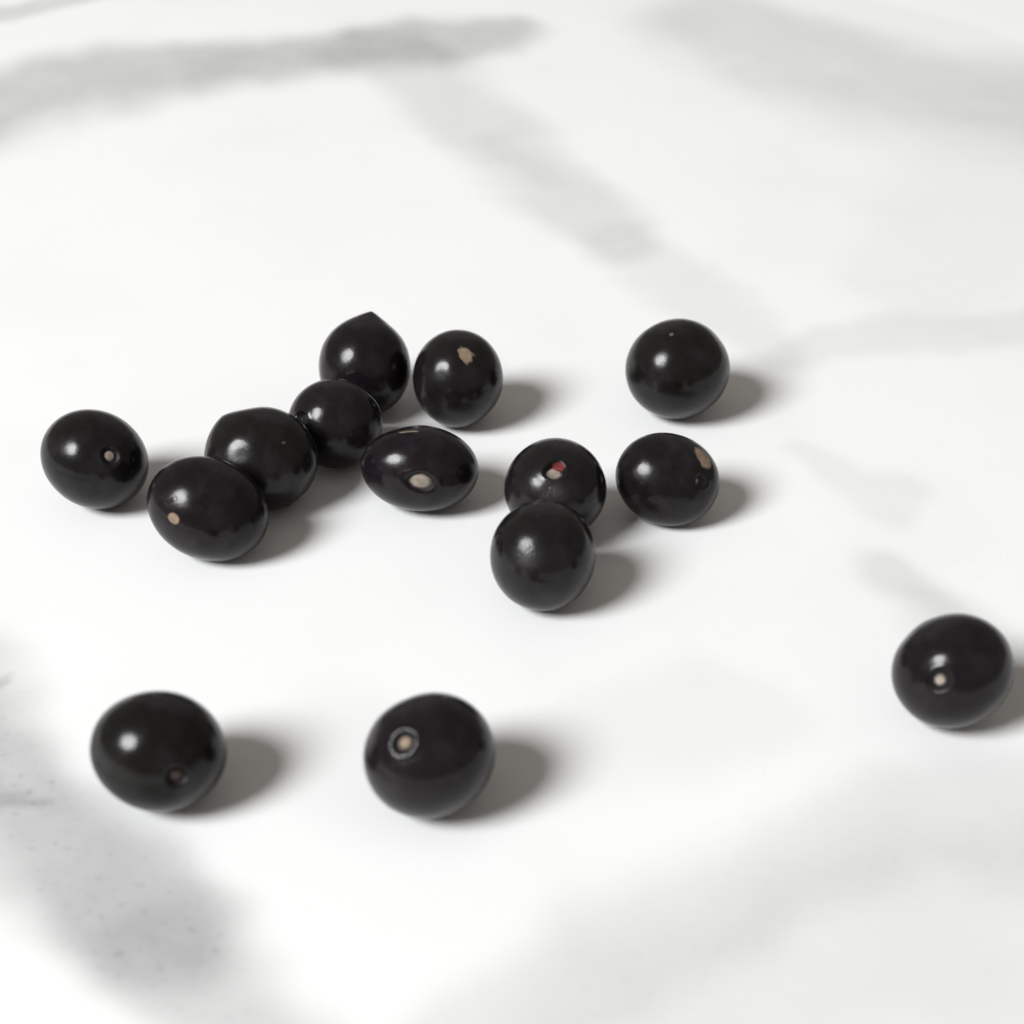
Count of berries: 14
